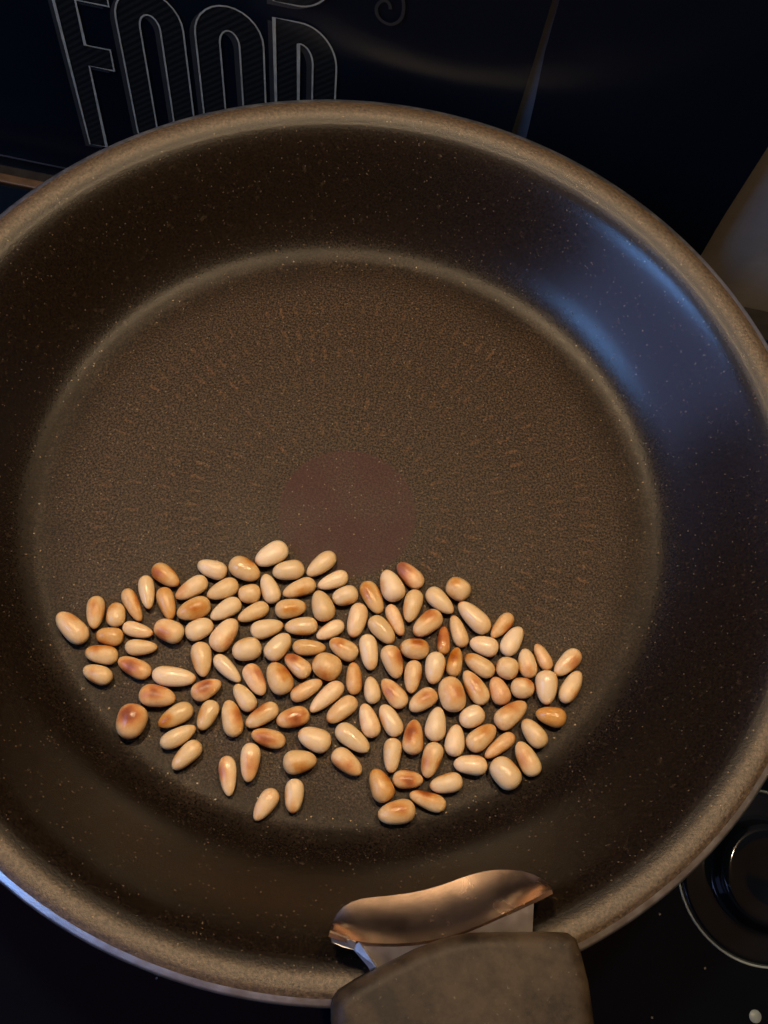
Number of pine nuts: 128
